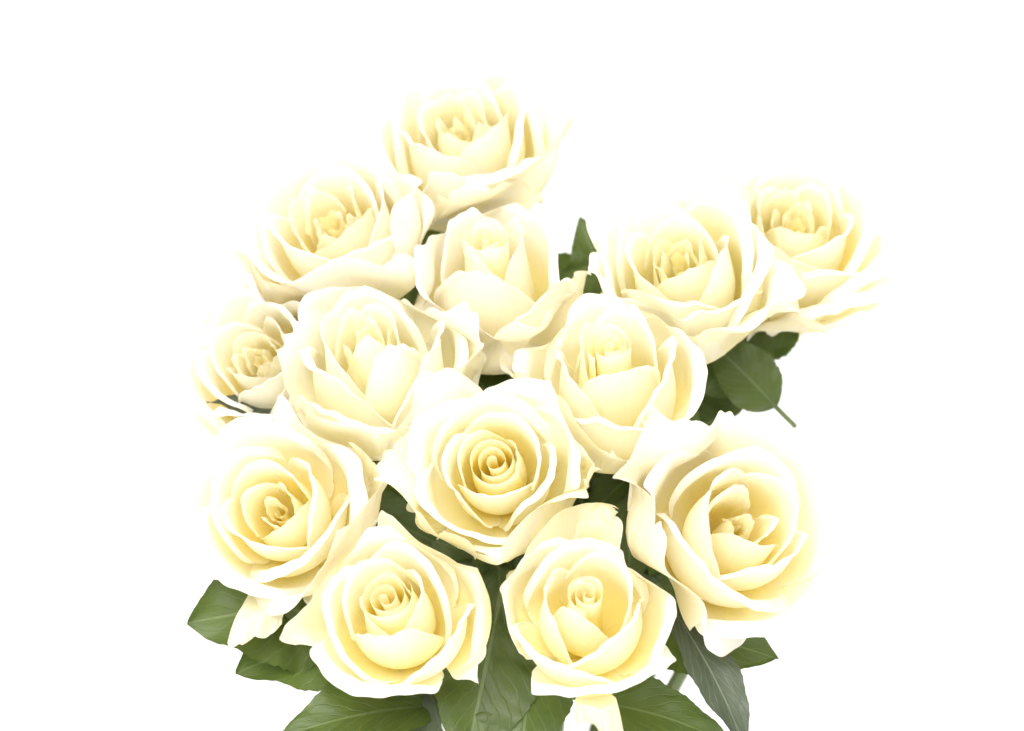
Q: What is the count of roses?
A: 13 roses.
